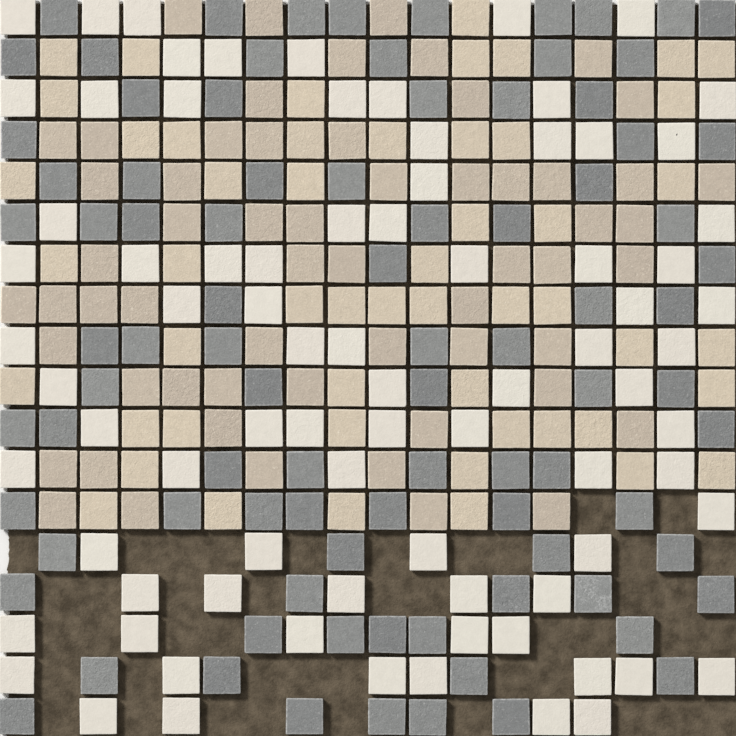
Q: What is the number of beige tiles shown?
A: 111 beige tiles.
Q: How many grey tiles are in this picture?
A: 88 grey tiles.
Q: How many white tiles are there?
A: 81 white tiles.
